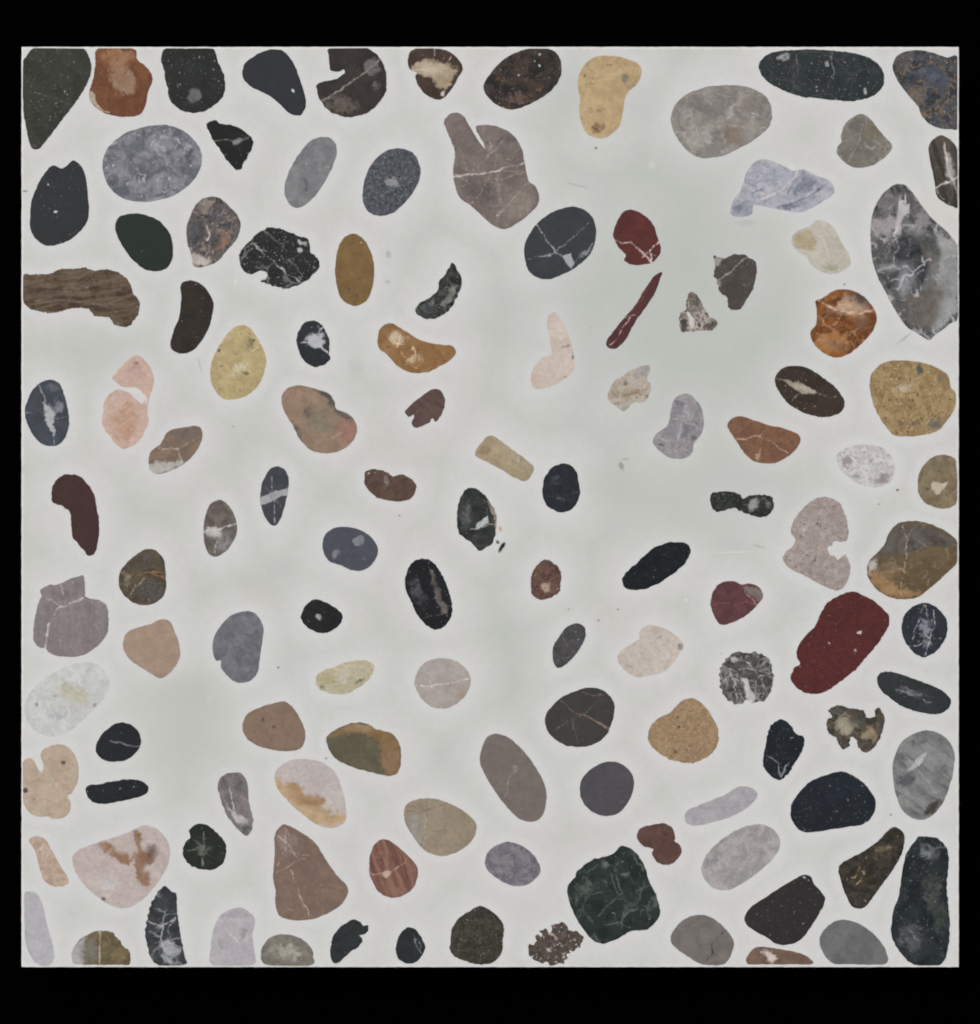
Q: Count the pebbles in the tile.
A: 121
